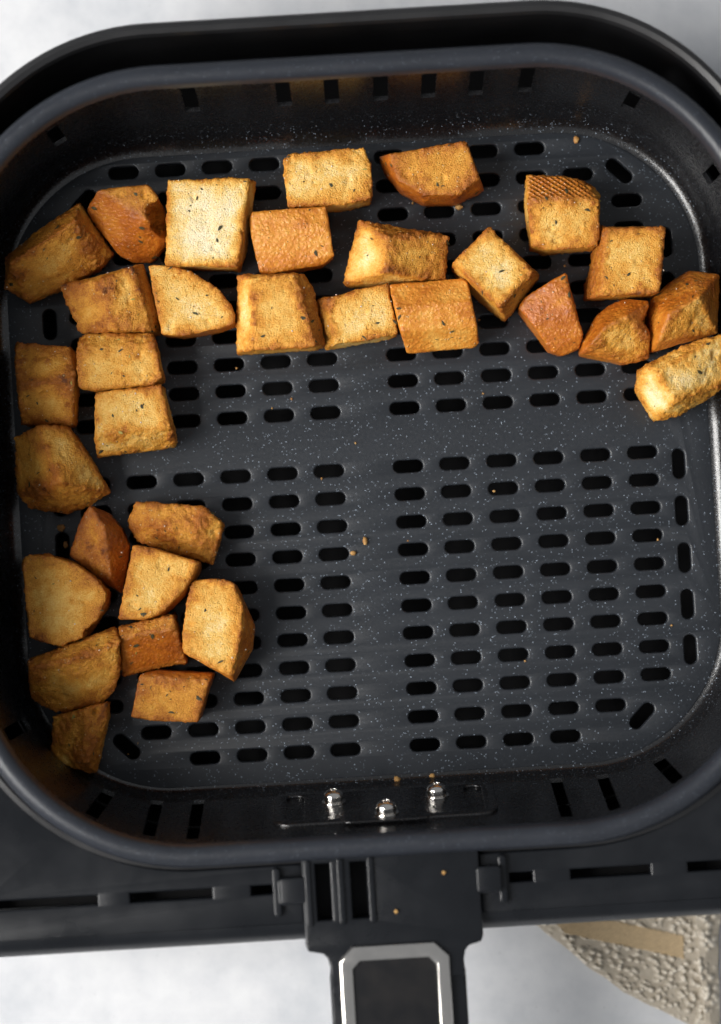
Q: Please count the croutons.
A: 32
